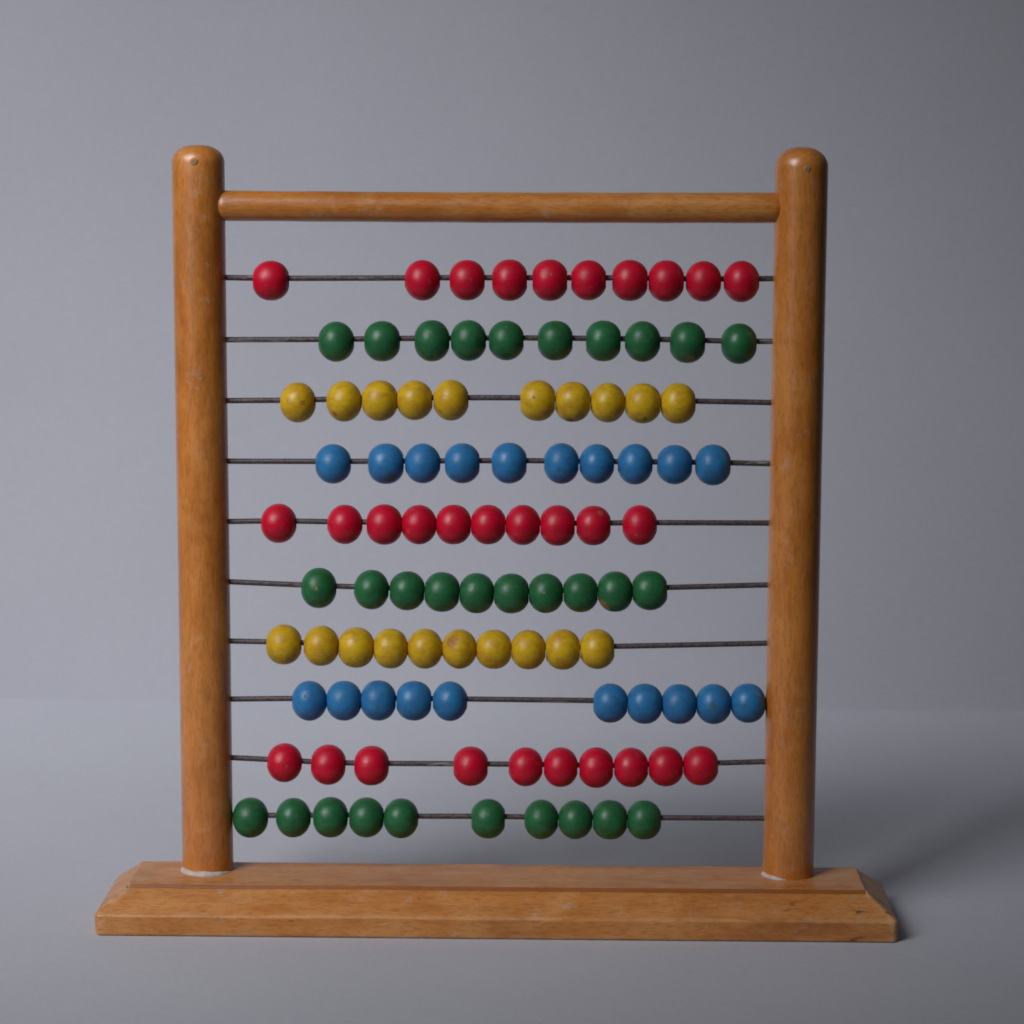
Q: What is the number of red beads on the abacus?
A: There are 30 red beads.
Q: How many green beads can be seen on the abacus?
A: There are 30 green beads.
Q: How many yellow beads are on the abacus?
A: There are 20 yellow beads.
